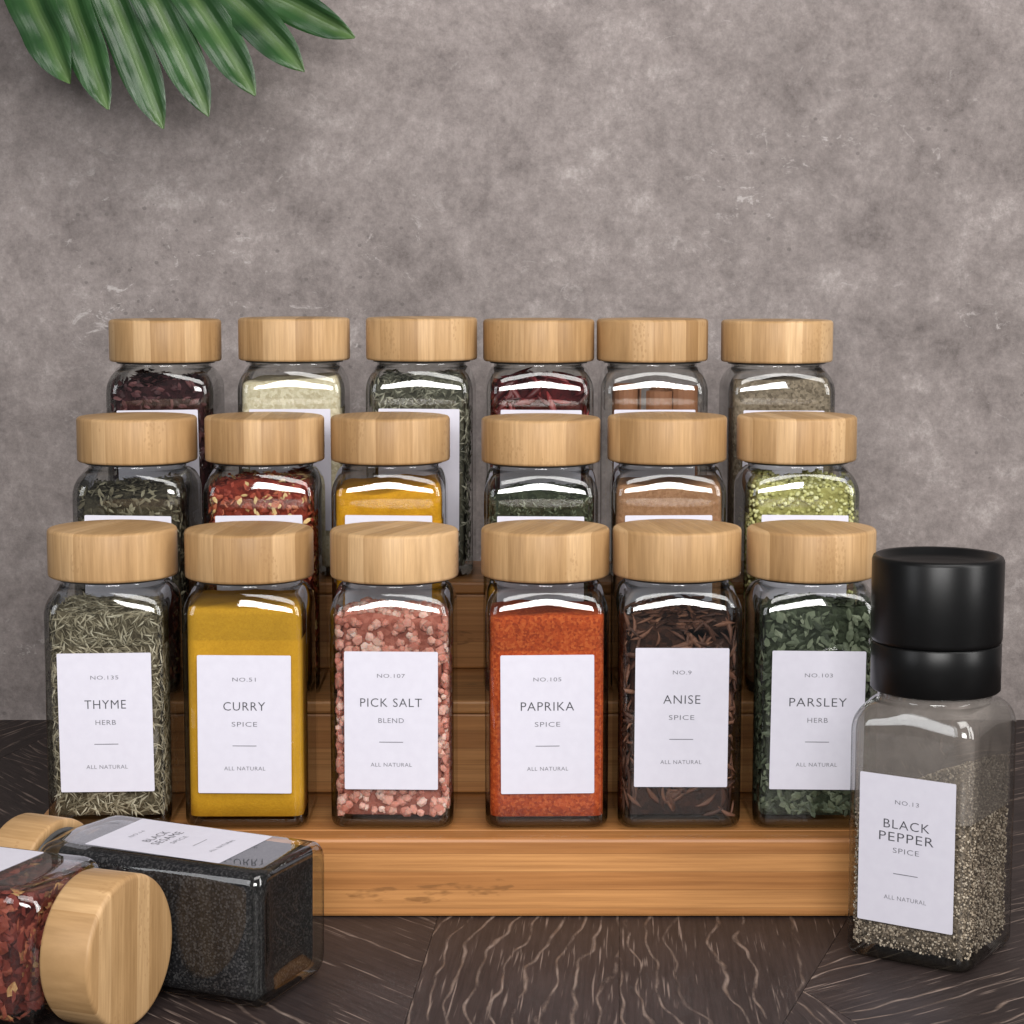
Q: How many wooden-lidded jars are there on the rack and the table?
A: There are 20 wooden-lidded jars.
